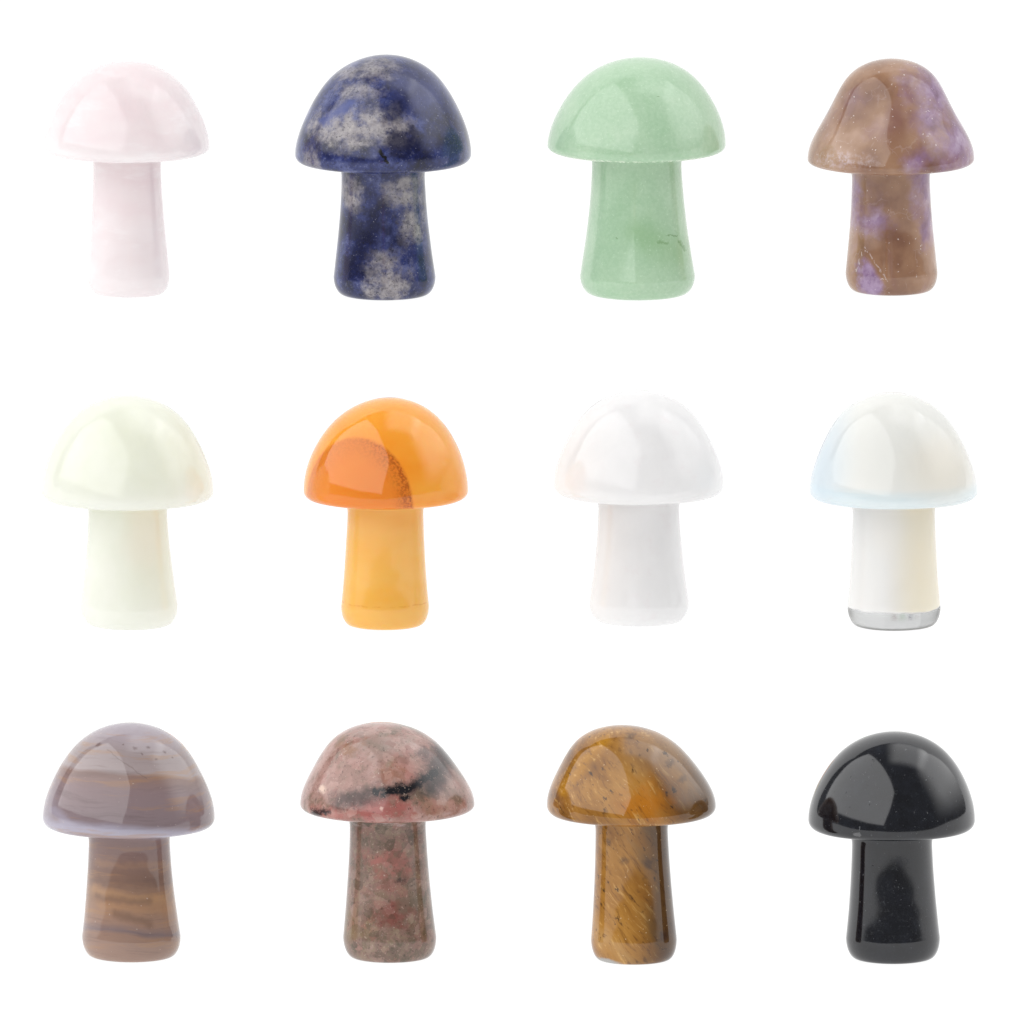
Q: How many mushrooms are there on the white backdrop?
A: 12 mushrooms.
